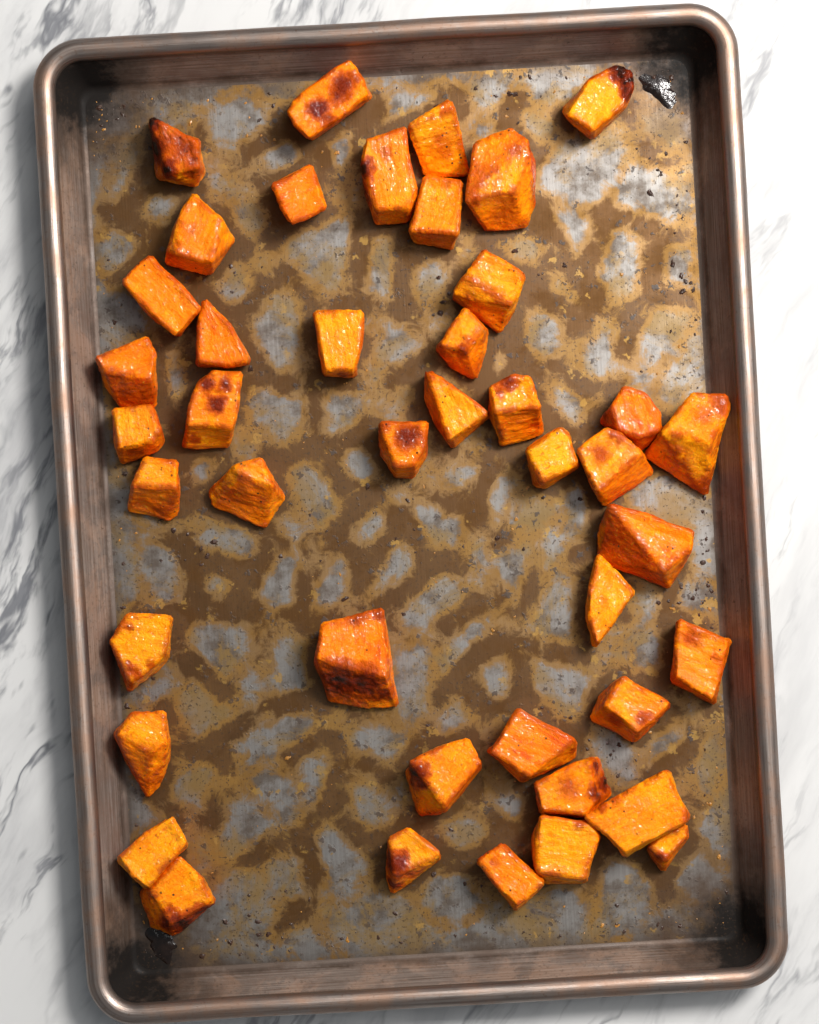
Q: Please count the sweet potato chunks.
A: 43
